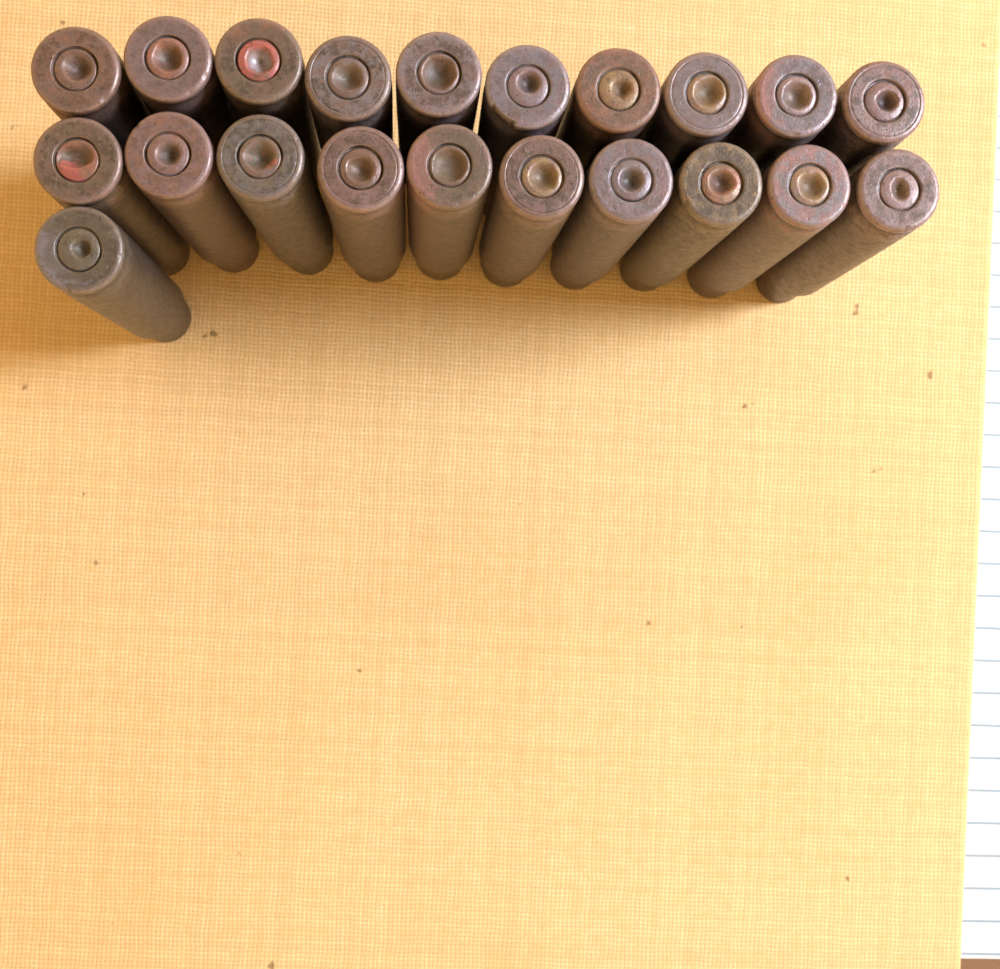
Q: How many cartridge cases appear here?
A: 21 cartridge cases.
